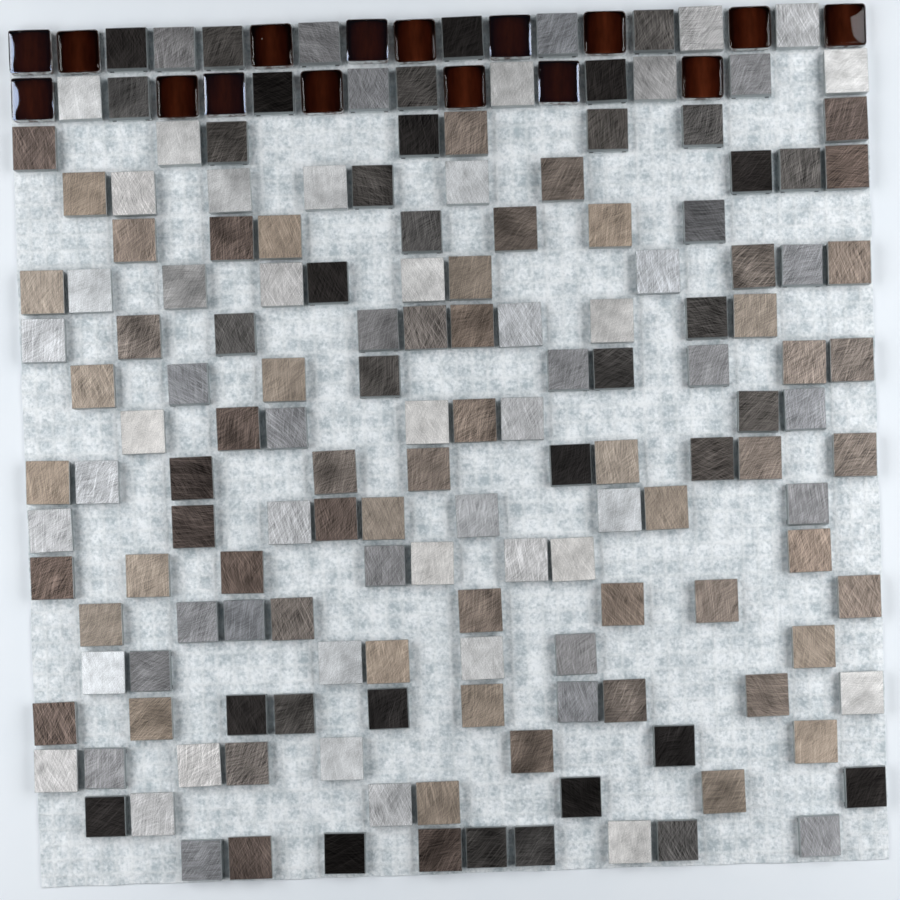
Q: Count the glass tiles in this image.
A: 16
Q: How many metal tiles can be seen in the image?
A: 158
